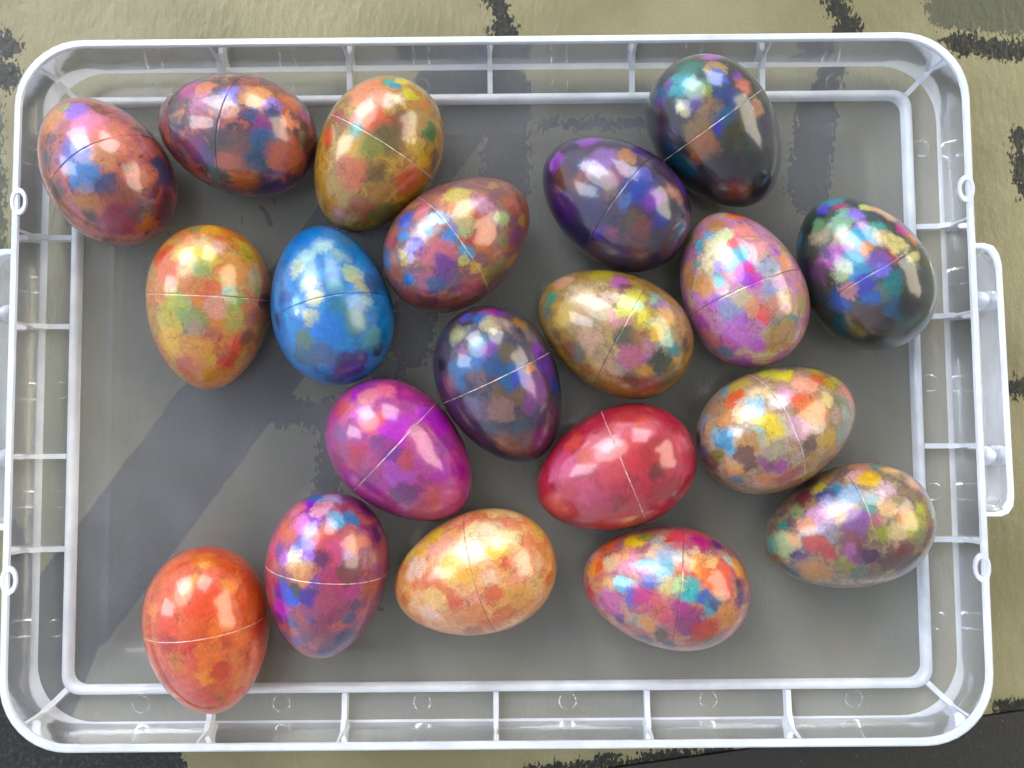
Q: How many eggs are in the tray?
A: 20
